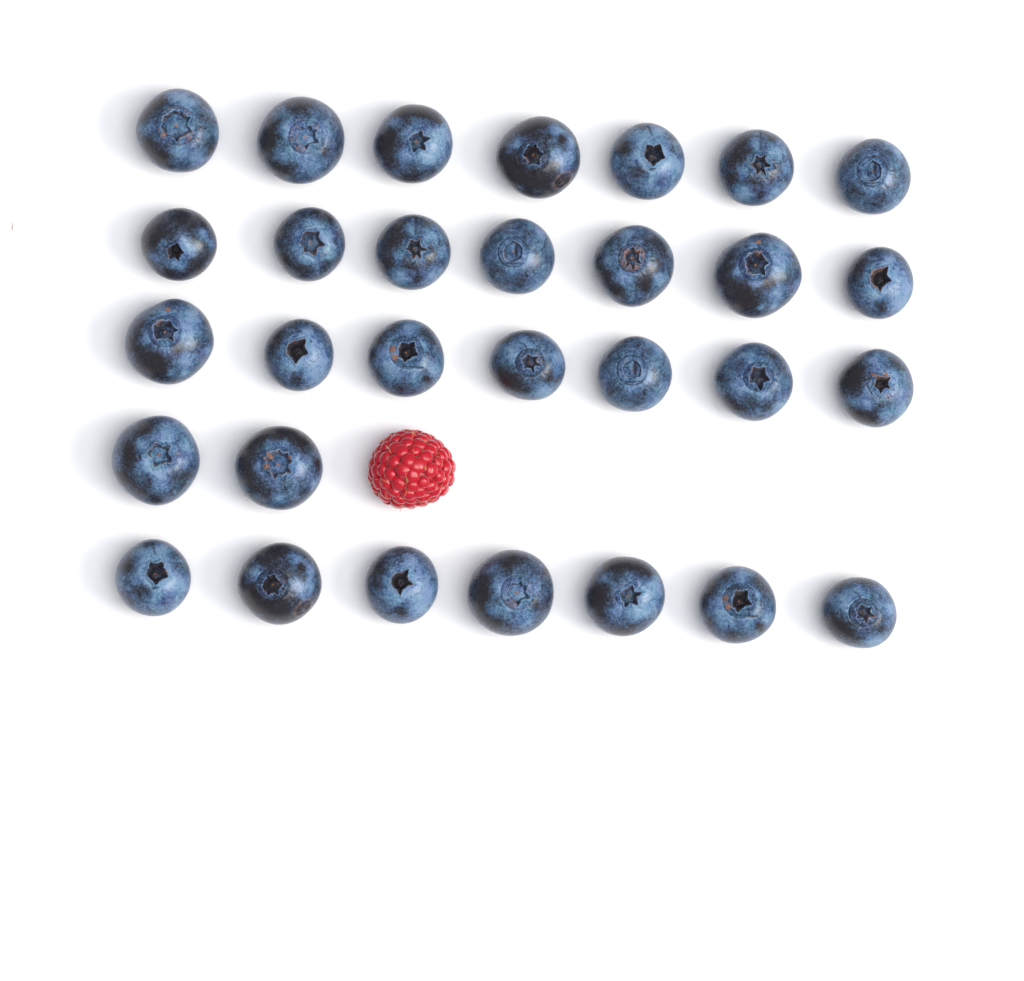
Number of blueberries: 30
